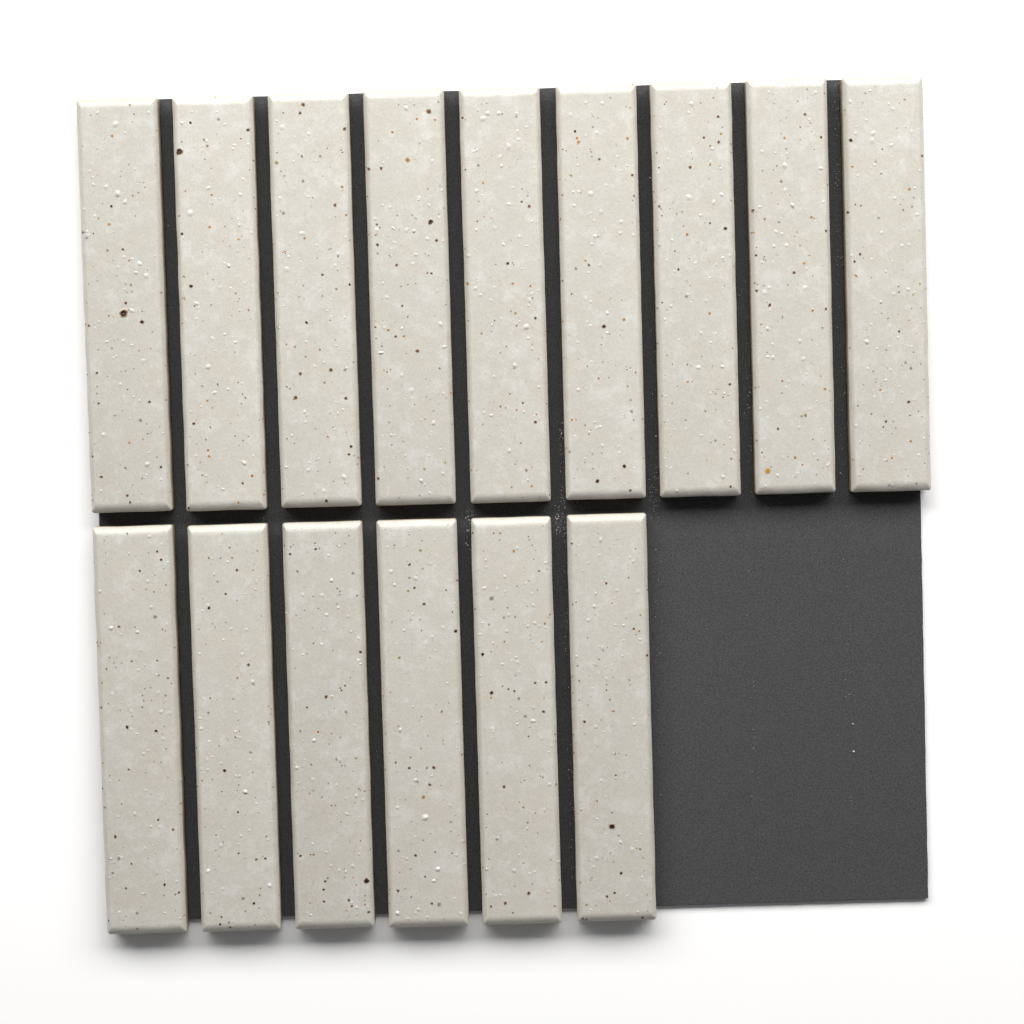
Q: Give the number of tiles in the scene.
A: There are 15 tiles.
